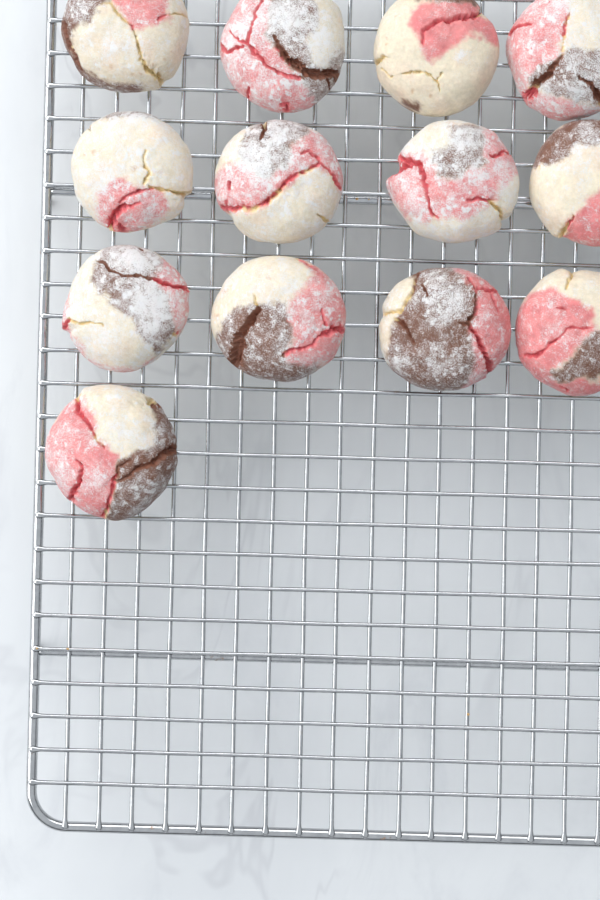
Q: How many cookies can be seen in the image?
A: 13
